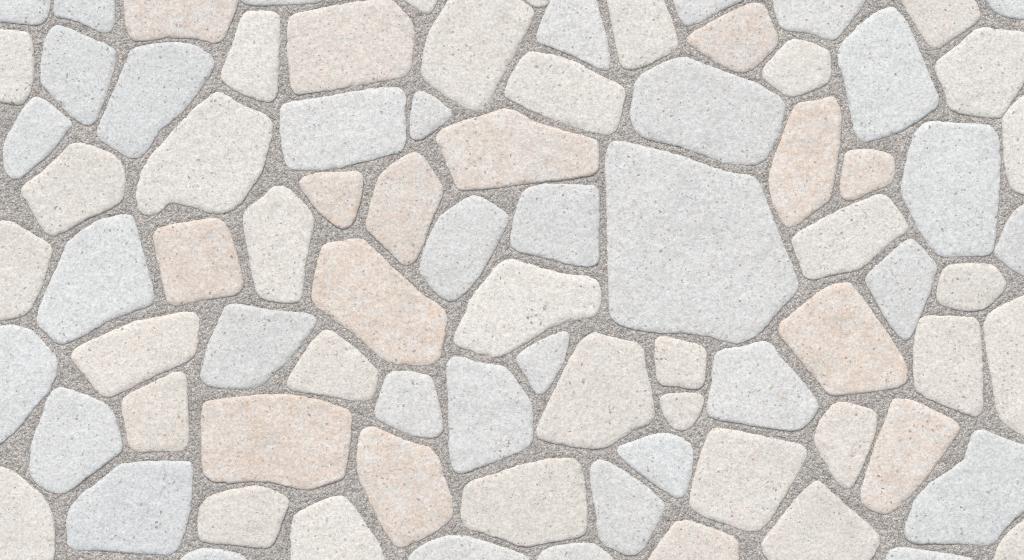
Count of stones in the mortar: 85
